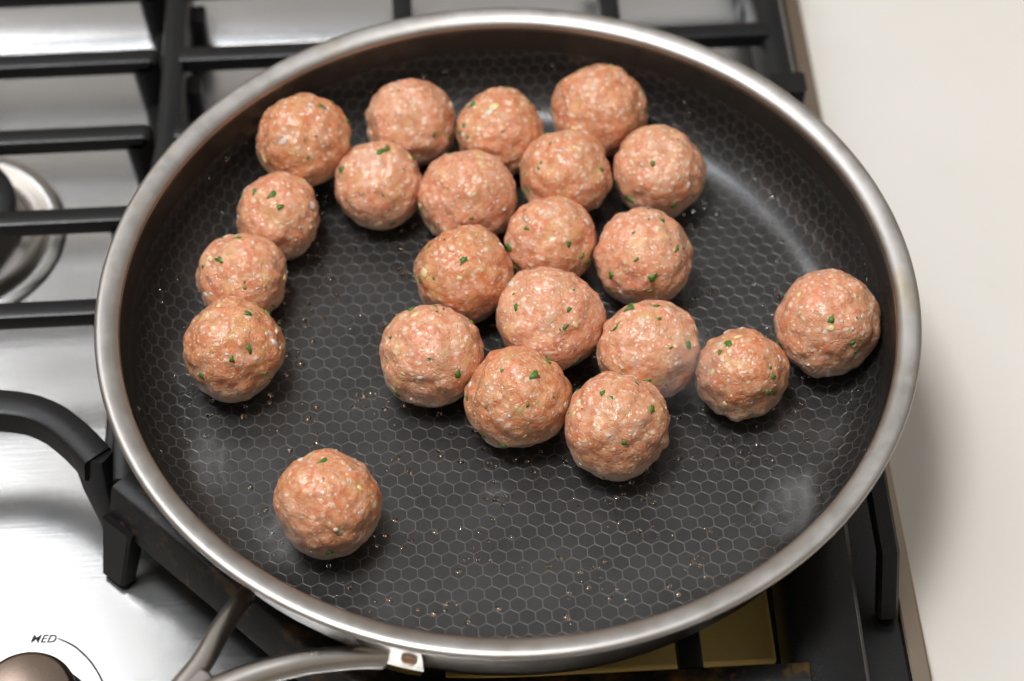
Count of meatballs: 22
